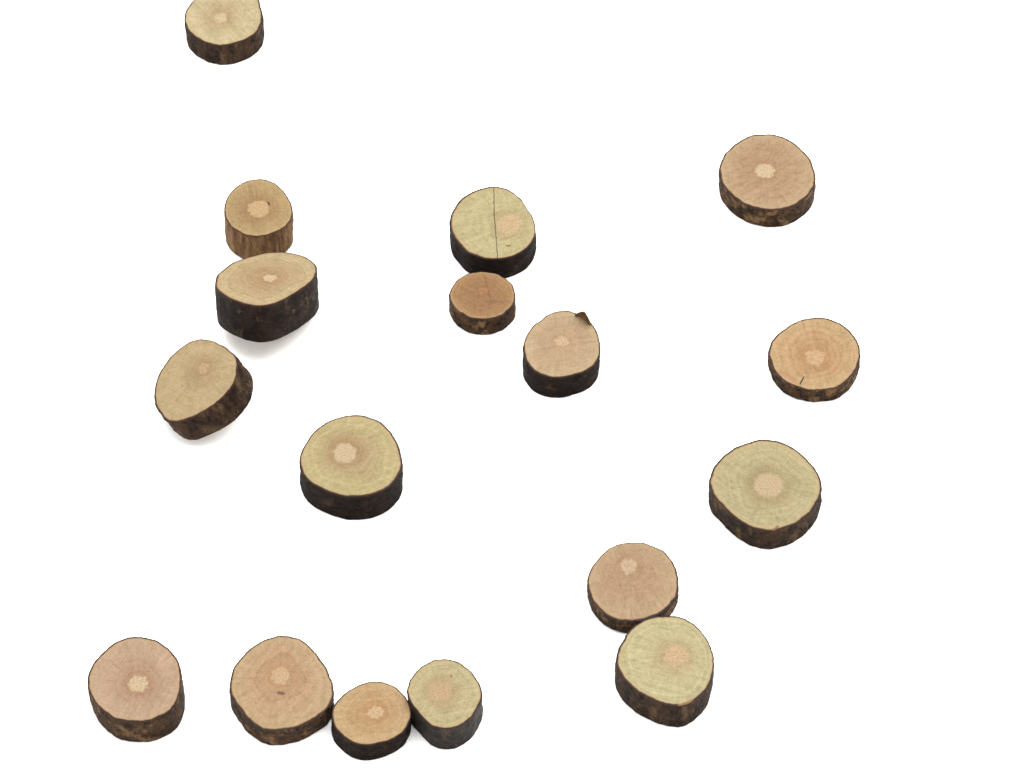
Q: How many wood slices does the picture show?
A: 17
